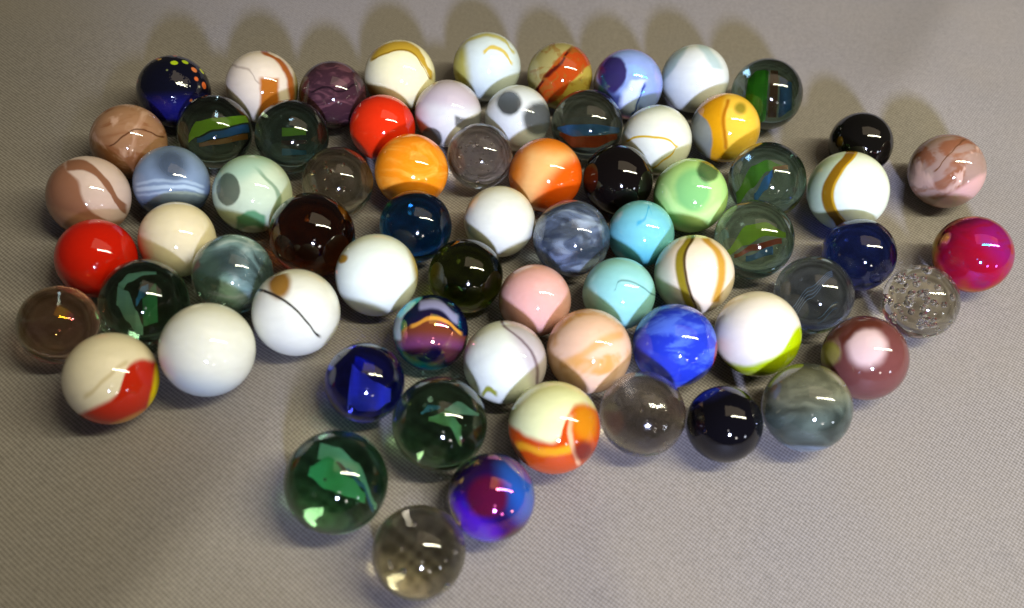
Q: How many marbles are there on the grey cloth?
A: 69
